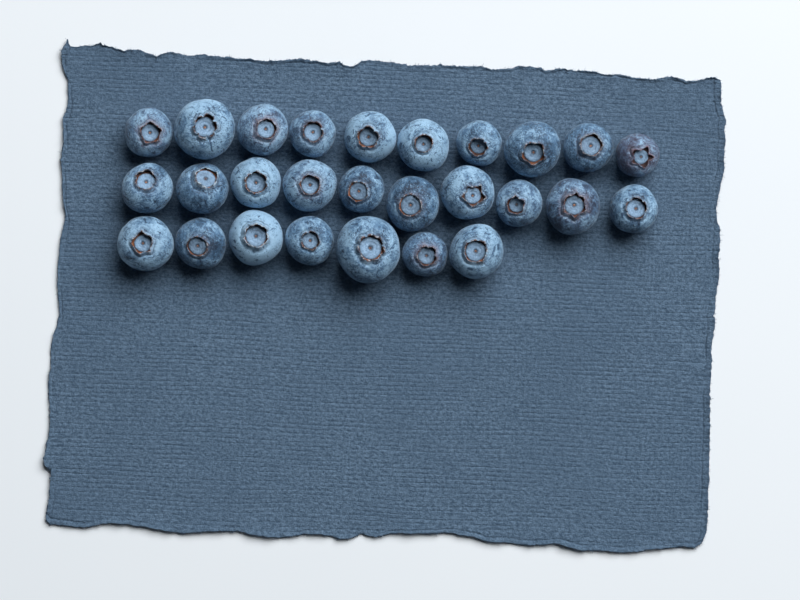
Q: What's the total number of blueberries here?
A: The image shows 27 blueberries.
